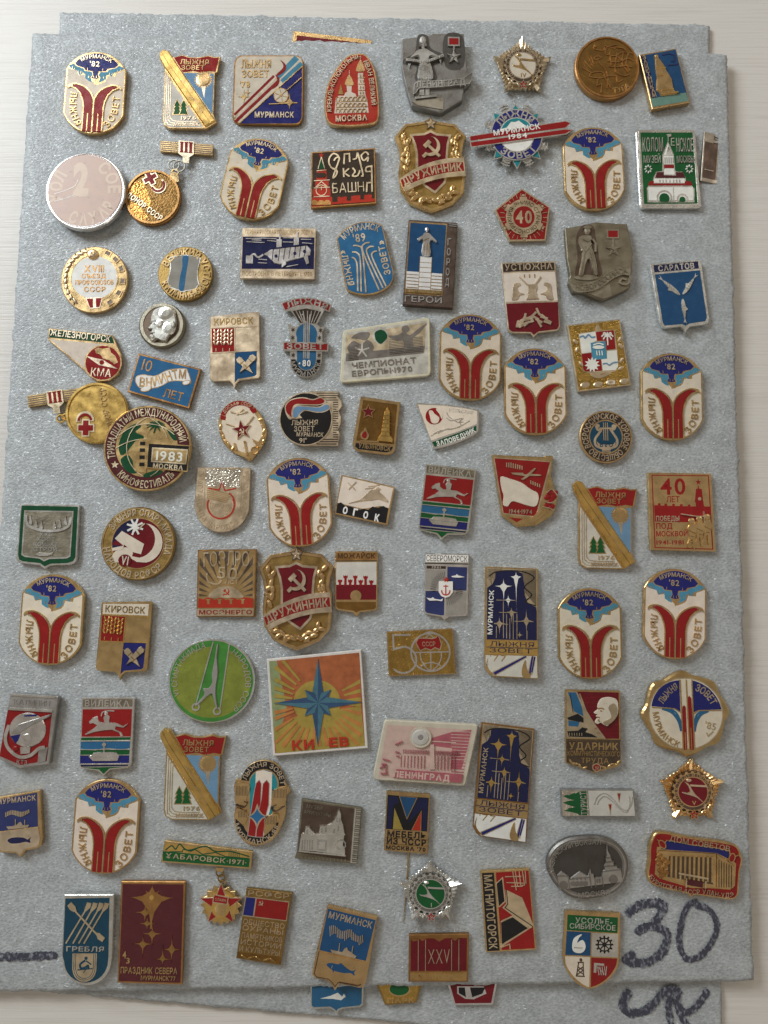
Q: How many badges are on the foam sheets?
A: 93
